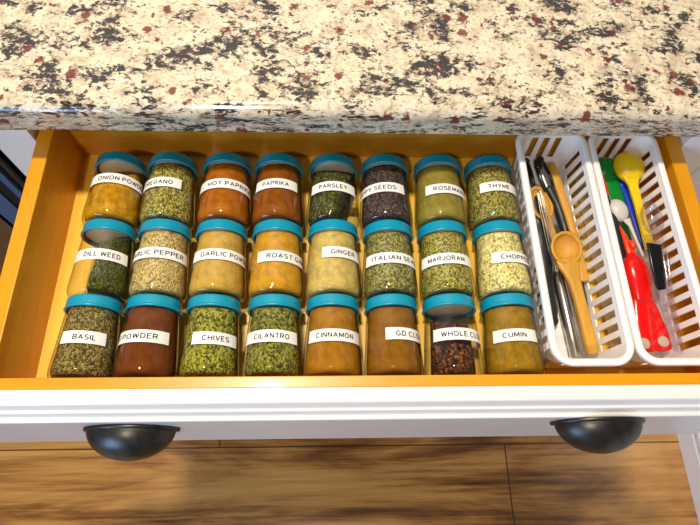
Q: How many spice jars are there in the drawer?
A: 24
